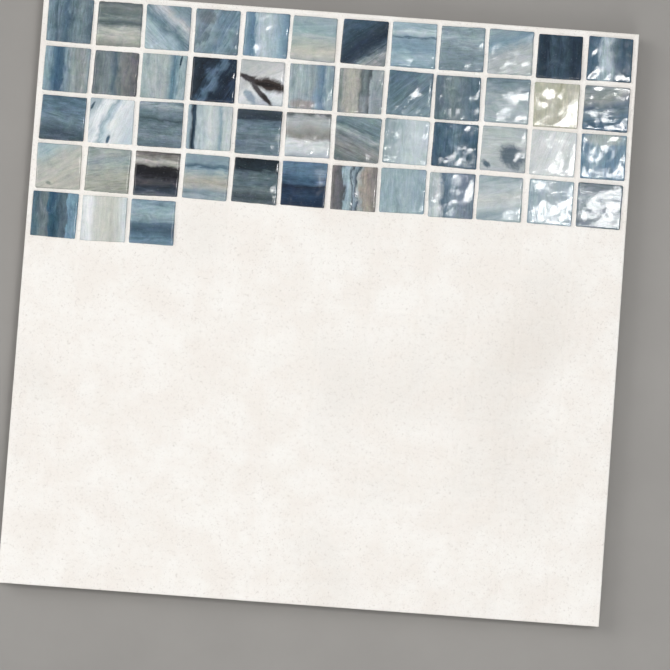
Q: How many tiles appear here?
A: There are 51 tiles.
